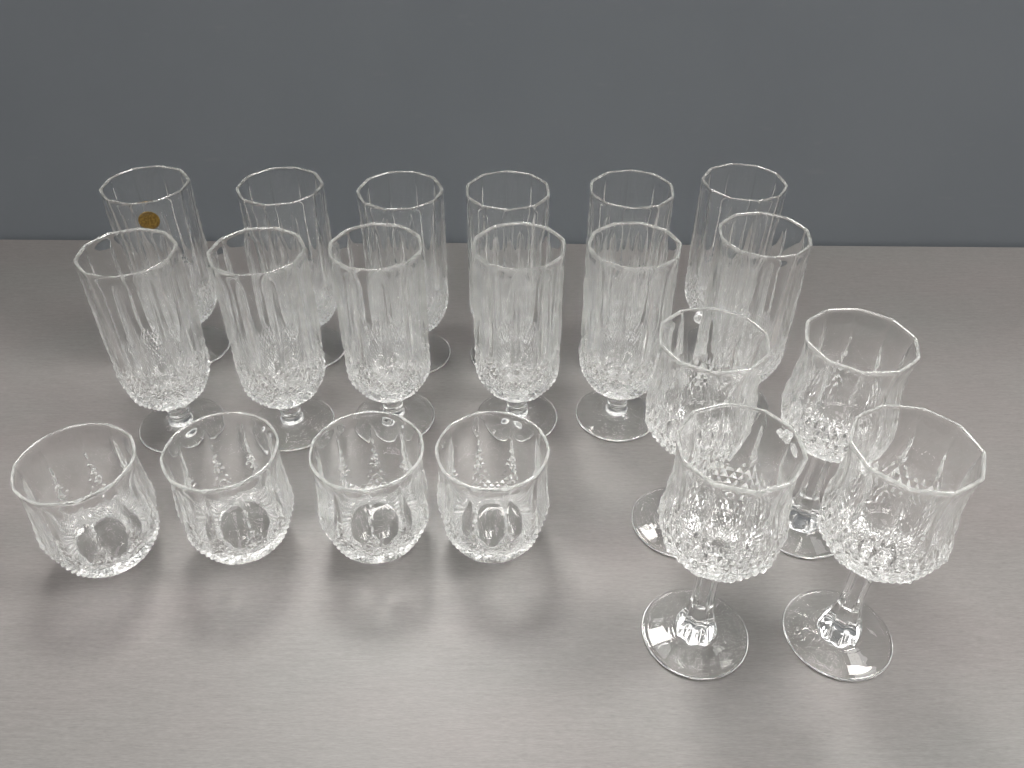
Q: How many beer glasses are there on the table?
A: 12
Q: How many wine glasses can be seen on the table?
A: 4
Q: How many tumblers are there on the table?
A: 4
